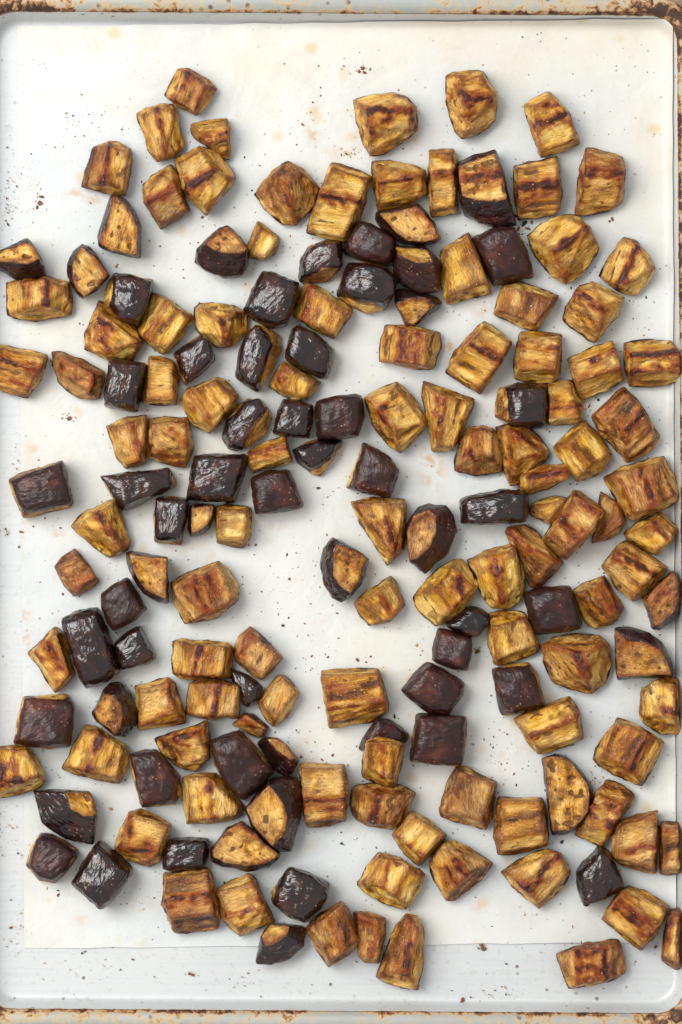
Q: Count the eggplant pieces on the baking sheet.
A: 163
